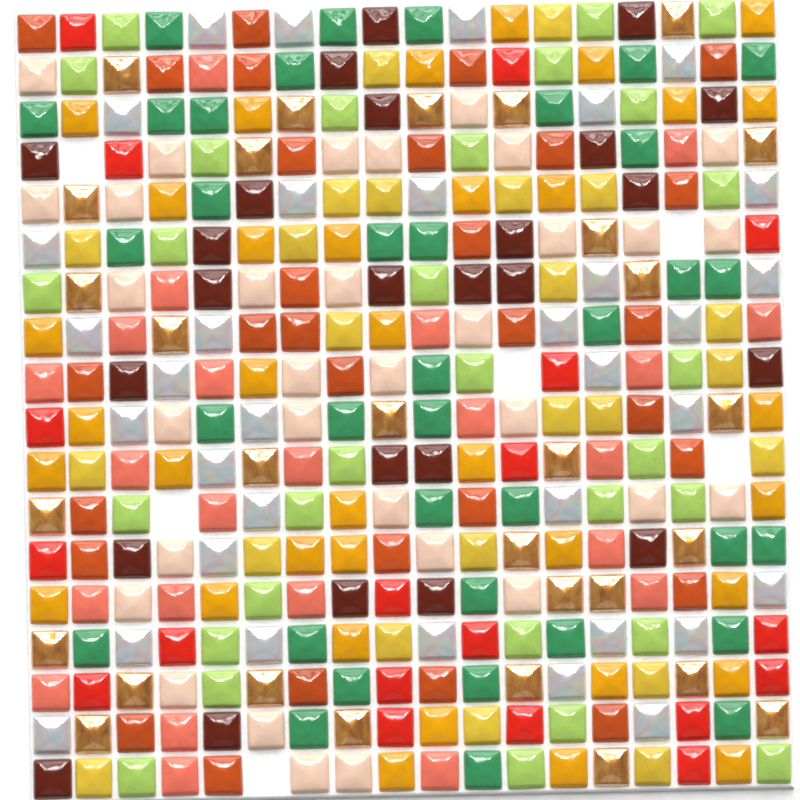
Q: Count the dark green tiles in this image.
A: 36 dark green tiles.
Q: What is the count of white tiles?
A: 34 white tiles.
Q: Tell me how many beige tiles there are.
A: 32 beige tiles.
